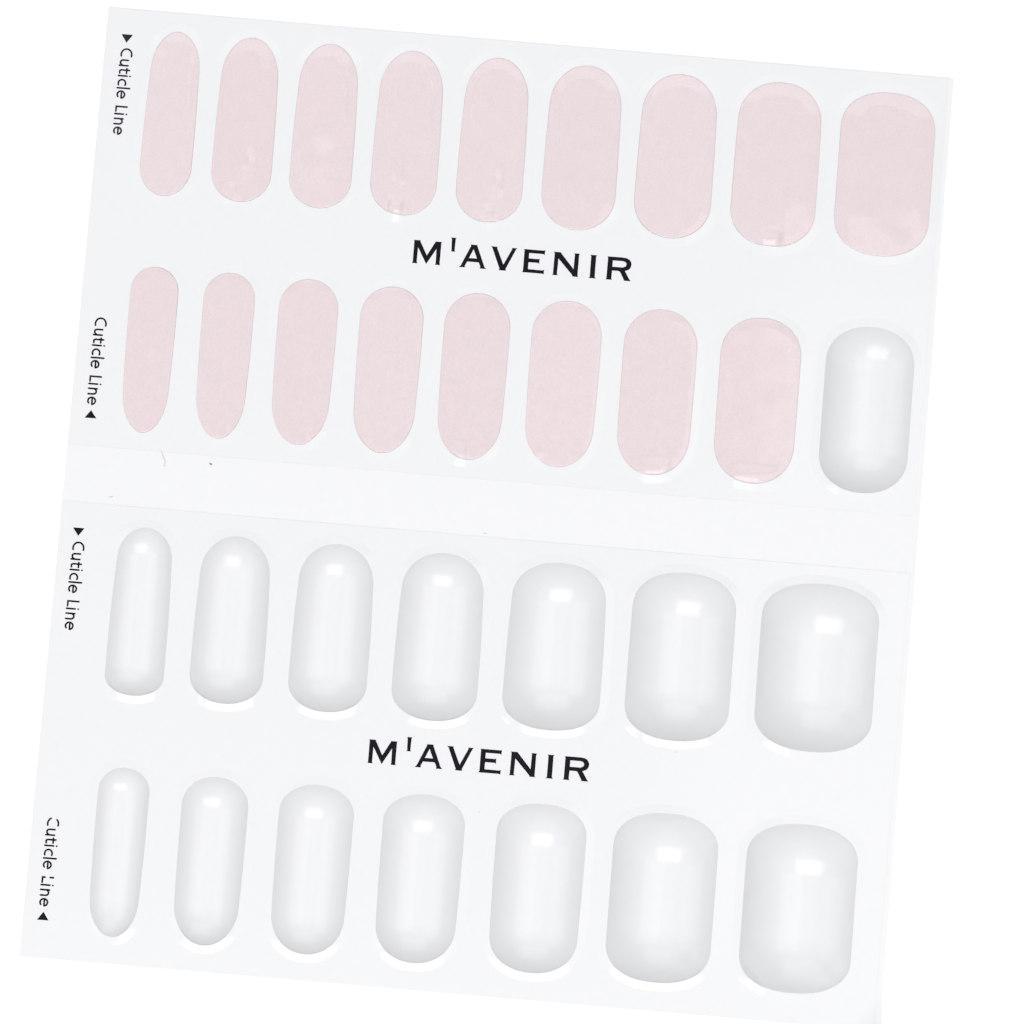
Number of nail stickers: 17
